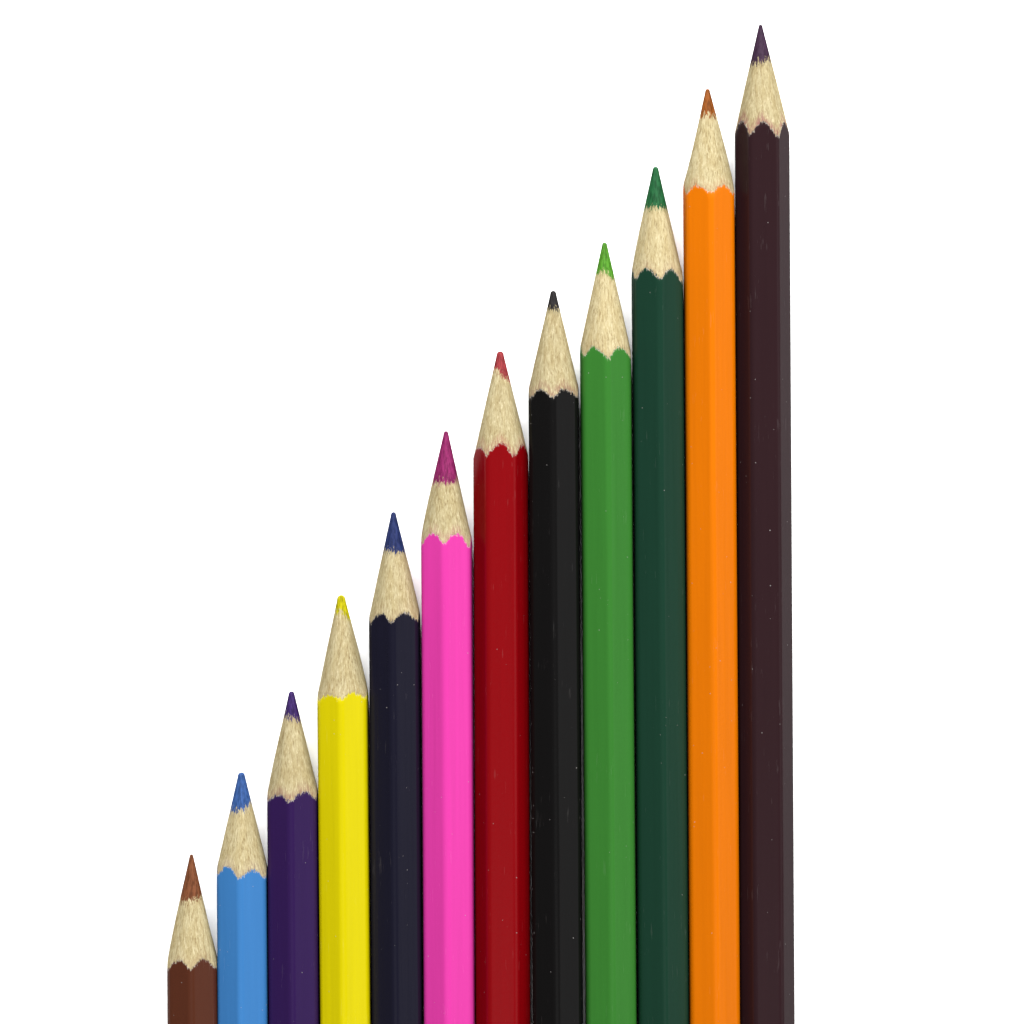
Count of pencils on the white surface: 12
